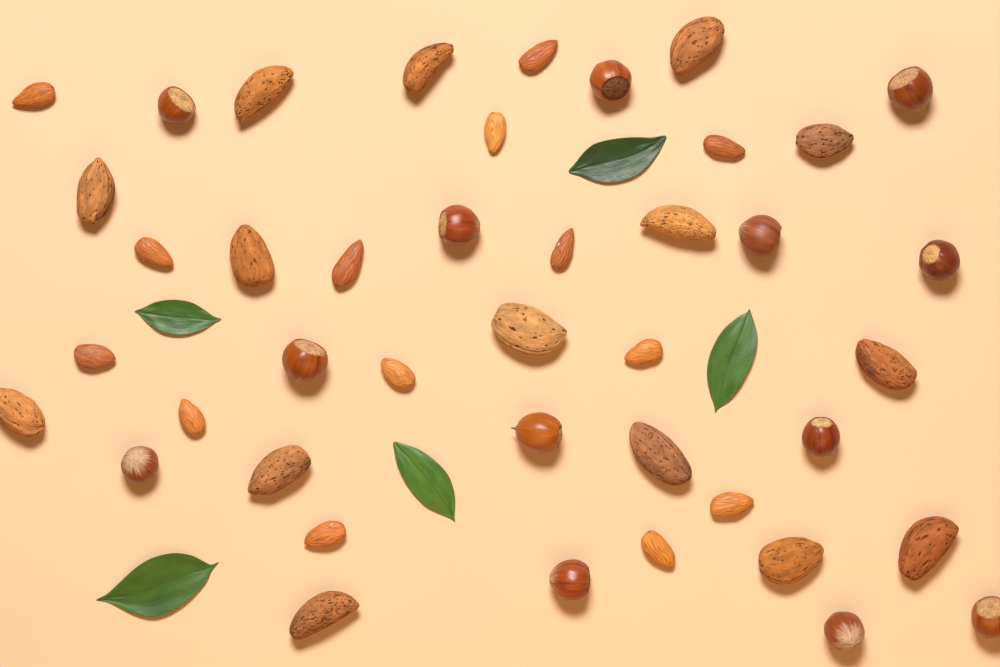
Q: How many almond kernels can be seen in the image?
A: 14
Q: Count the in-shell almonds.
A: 15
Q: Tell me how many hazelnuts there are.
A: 13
